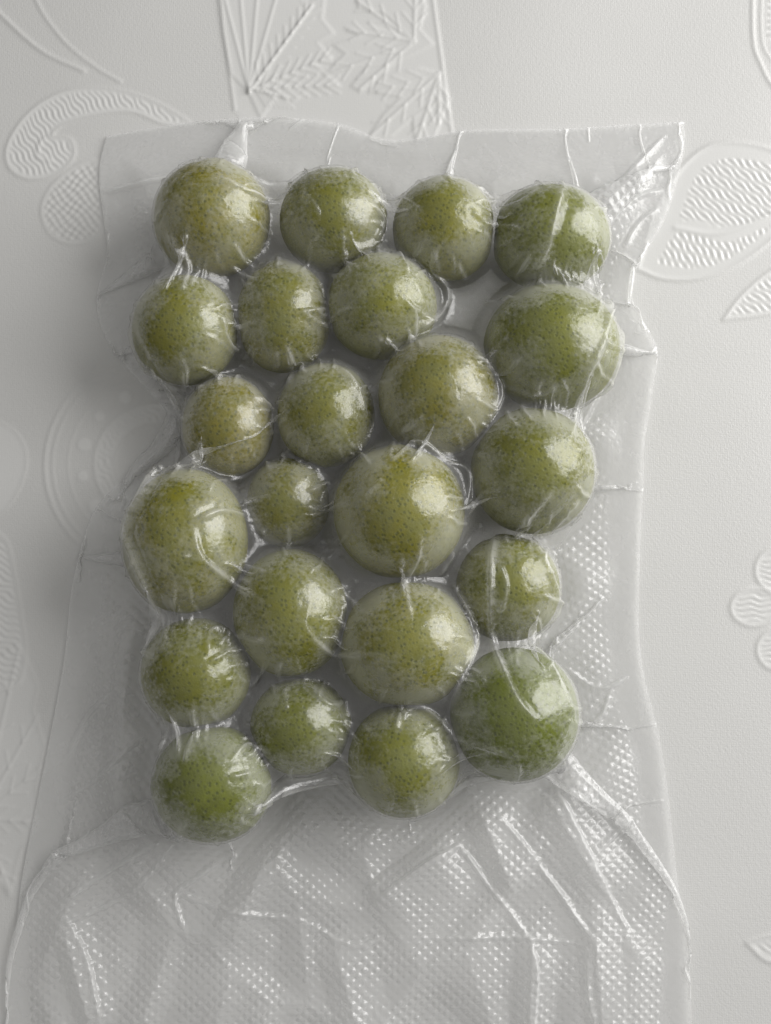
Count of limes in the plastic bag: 23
